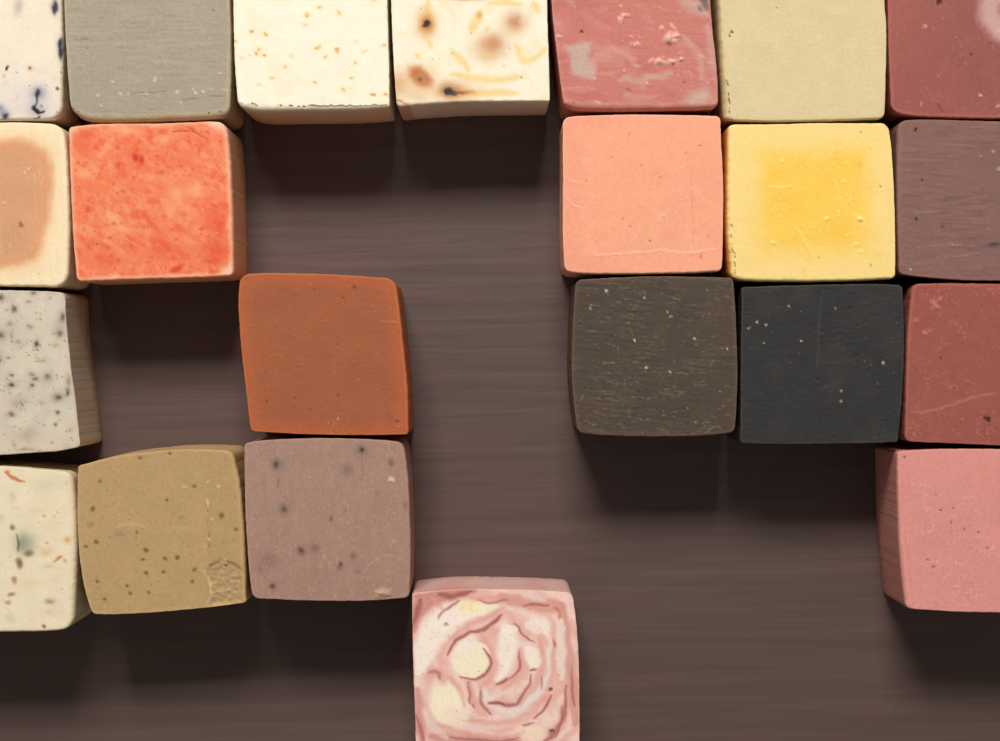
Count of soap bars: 22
